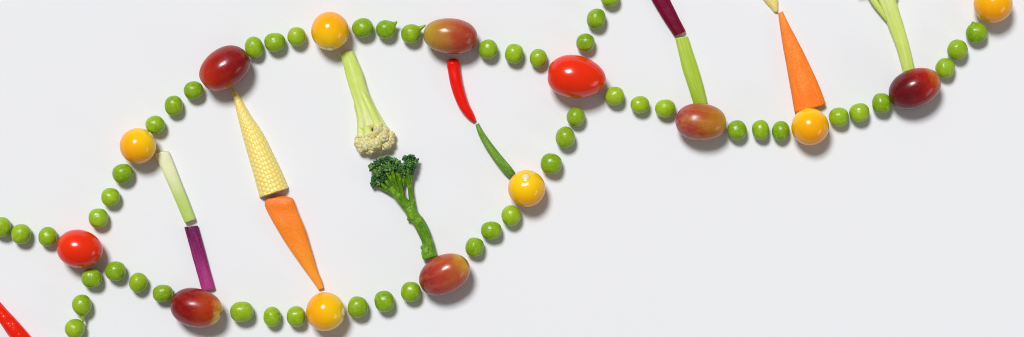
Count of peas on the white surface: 51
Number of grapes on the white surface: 6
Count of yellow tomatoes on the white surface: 6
